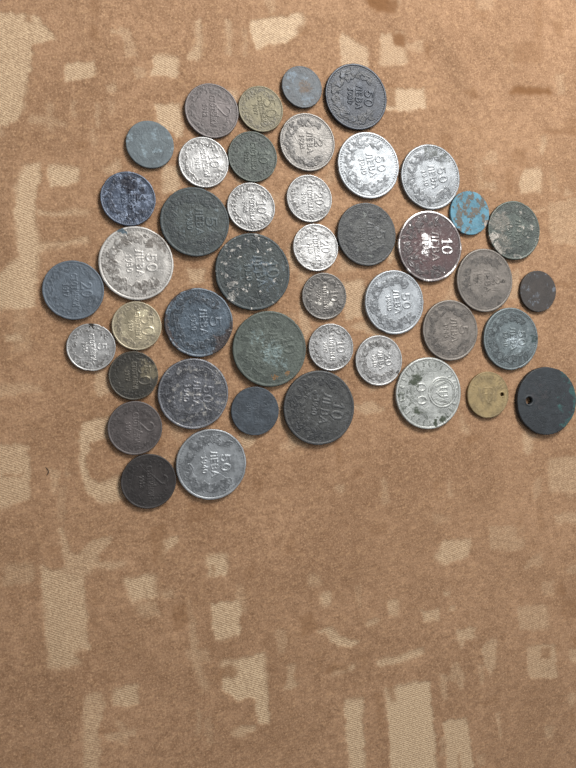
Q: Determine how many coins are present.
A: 44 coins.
